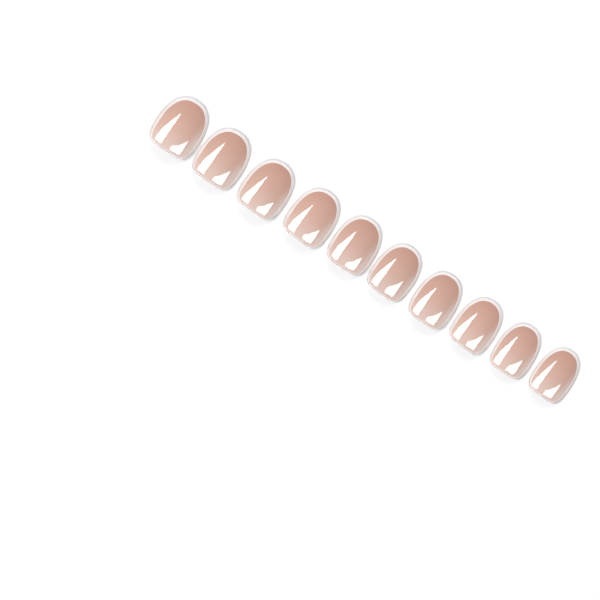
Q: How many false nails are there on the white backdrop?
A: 10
